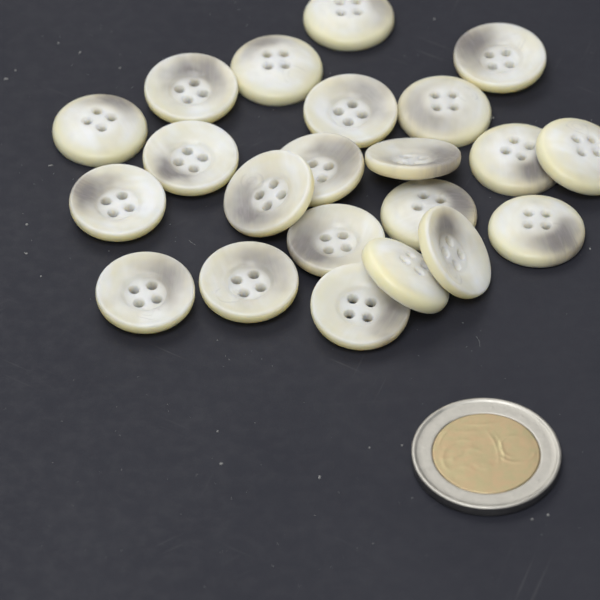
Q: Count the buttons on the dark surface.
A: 22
